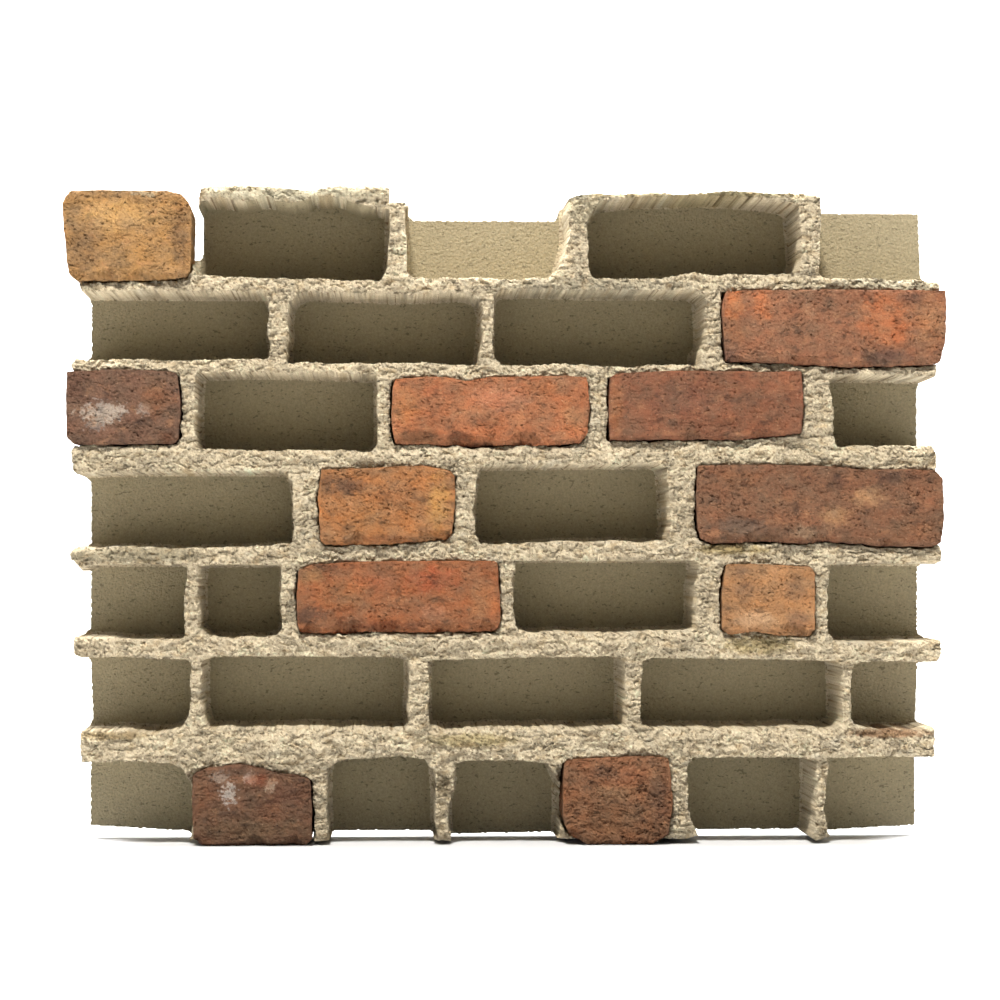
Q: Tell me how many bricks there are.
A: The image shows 11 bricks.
